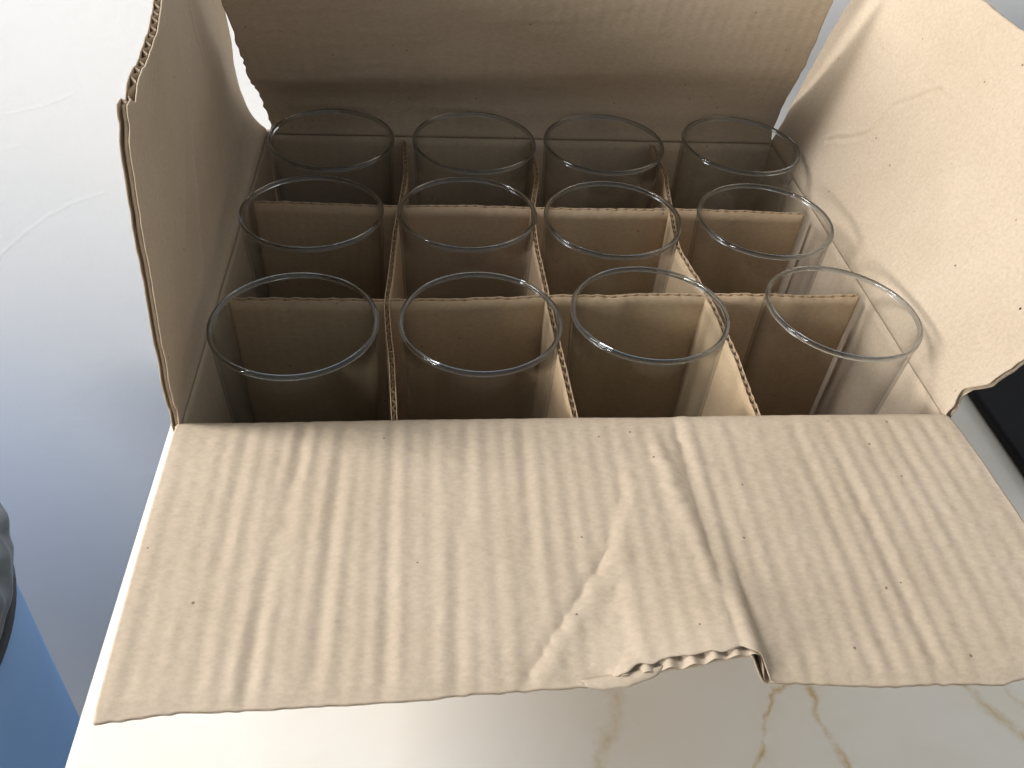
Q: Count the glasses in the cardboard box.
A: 12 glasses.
